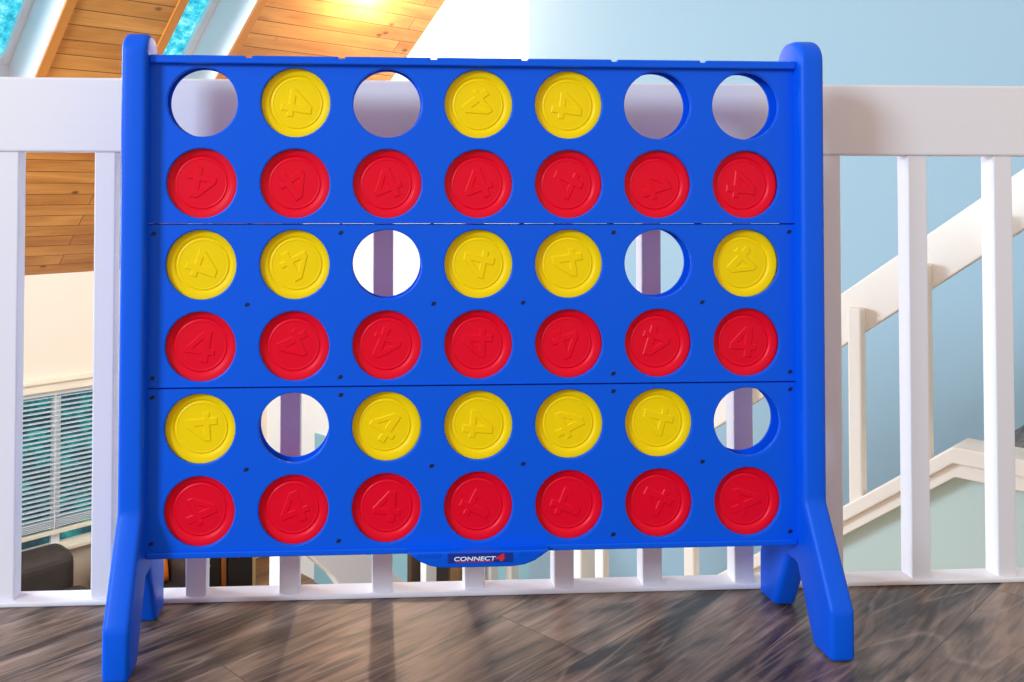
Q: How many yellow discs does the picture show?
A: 13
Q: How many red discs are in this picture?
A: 21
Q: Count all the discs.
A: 34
